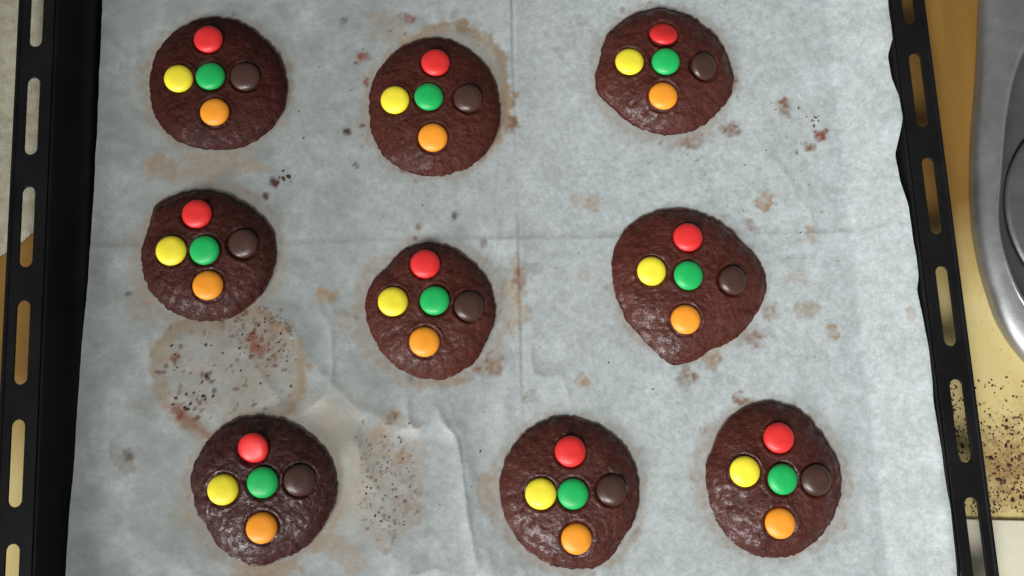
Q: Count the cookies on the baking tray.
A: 9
